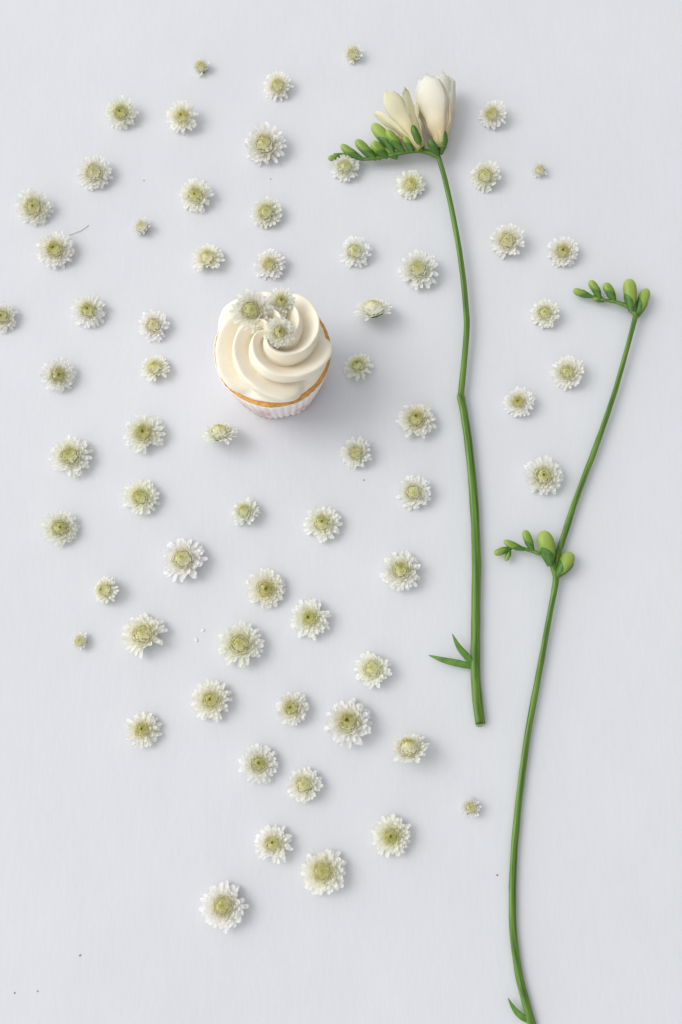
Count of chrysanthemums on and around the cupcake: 68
